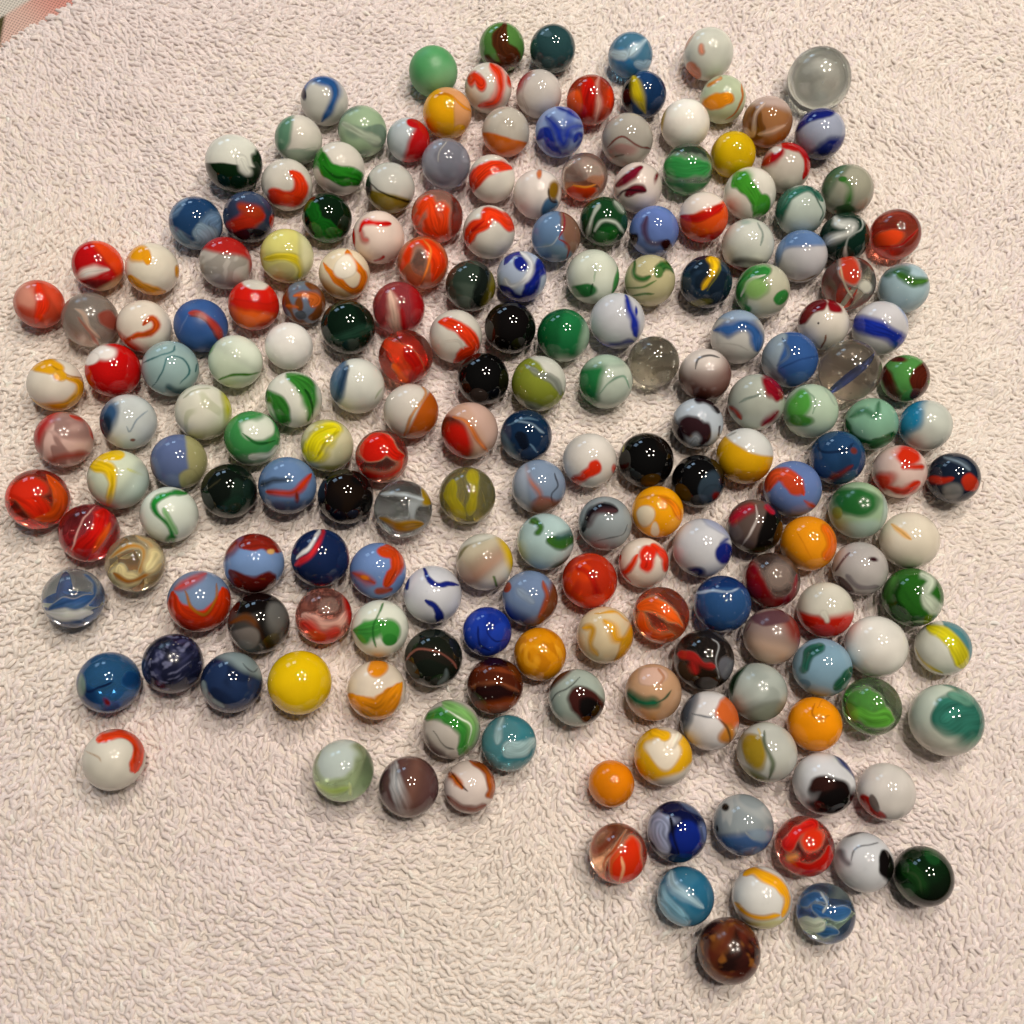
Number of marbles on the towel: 200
